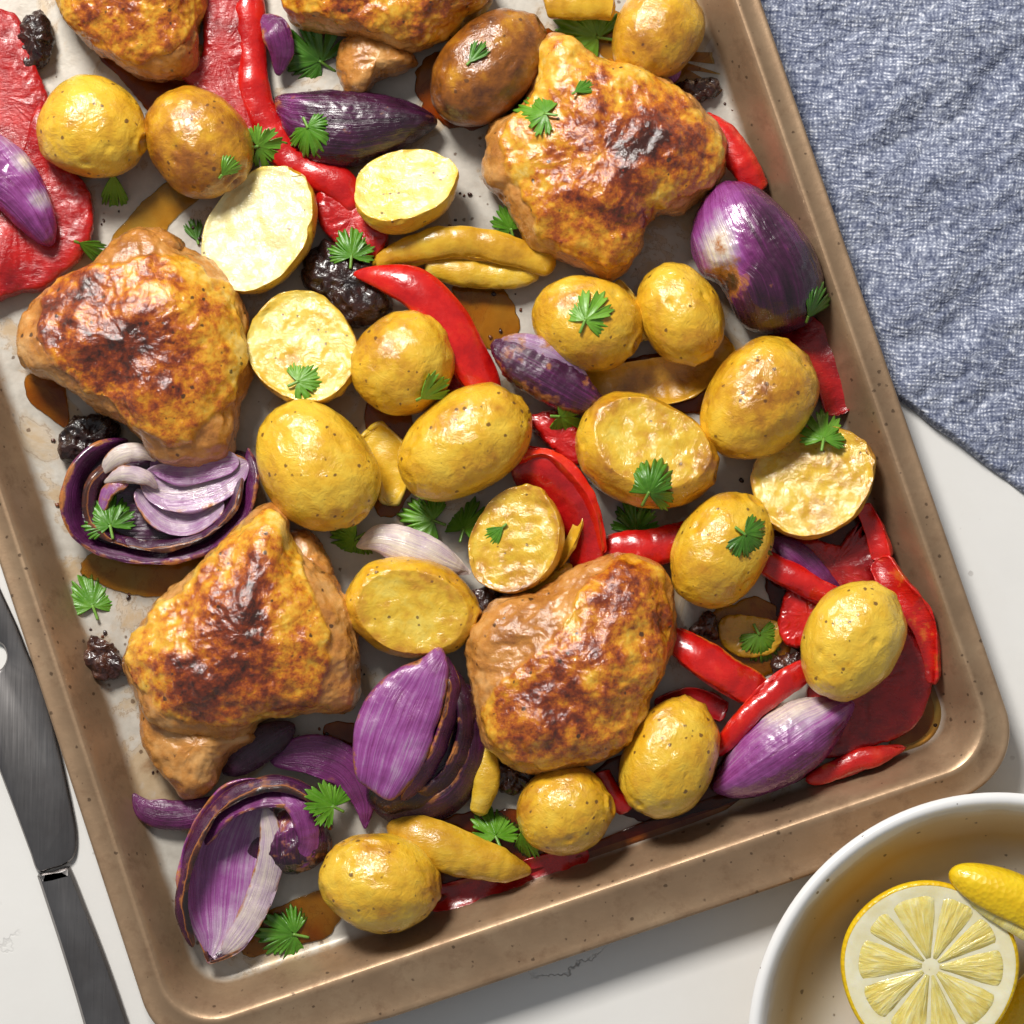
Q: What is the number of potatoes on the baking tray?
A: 22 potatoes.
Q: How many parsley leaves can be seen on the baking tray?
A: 33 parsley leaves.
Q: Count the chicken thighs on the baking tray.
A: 6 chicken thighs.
